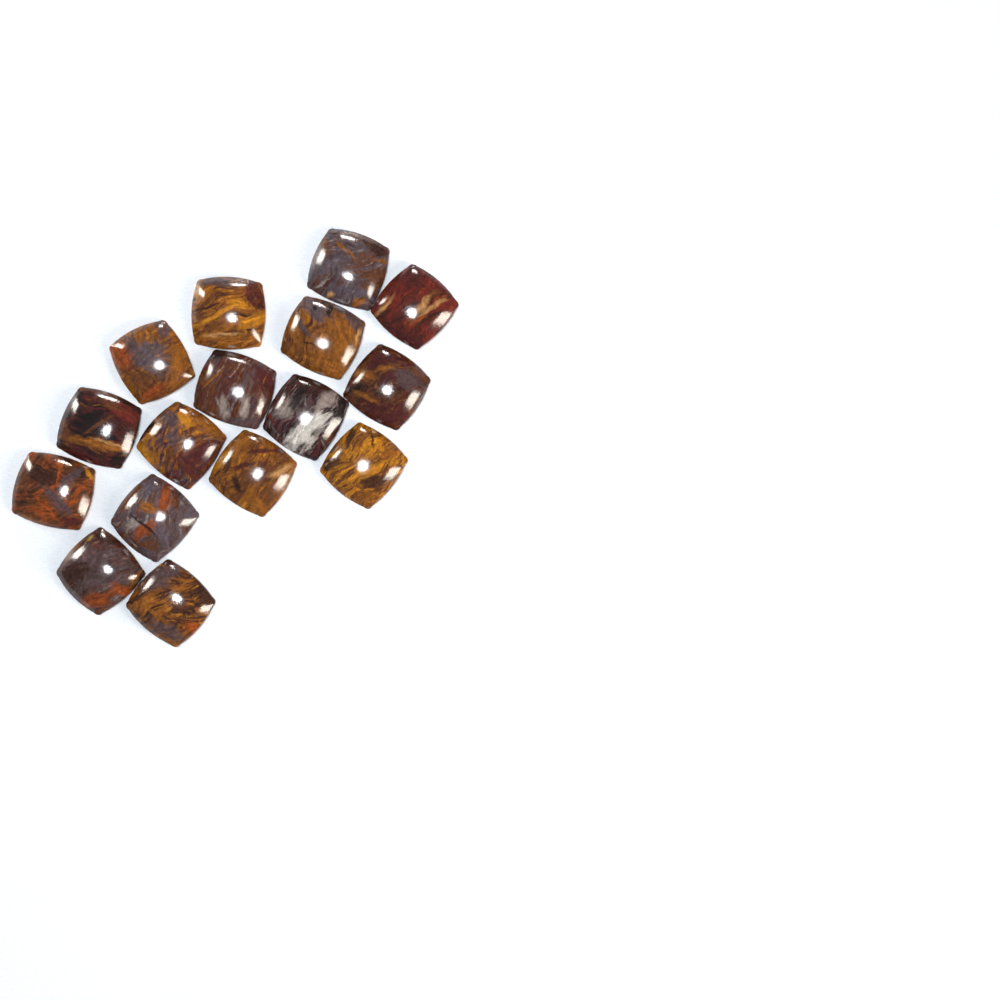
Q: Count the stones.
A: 16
